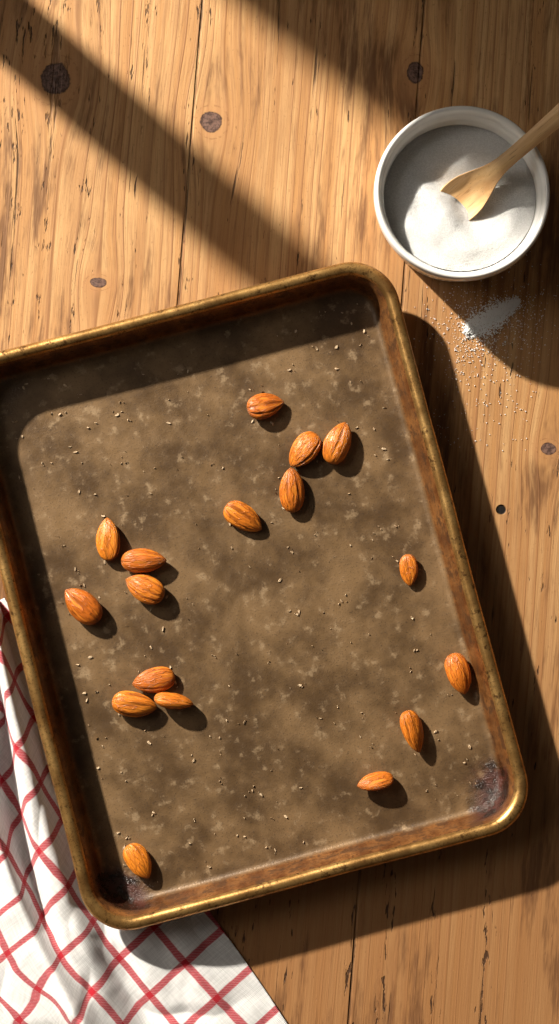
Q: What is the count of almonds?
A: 17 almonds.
